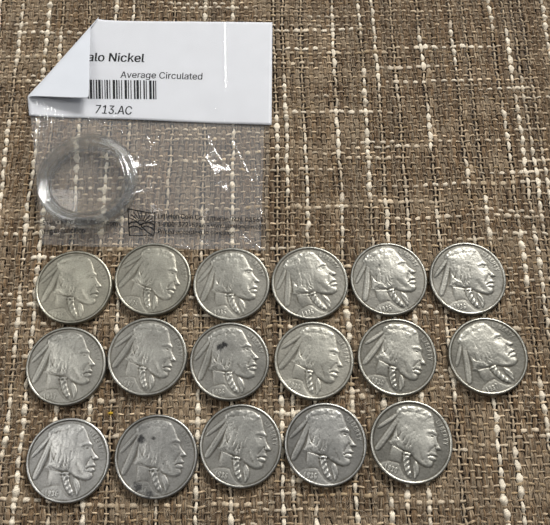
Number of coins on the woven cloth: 17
